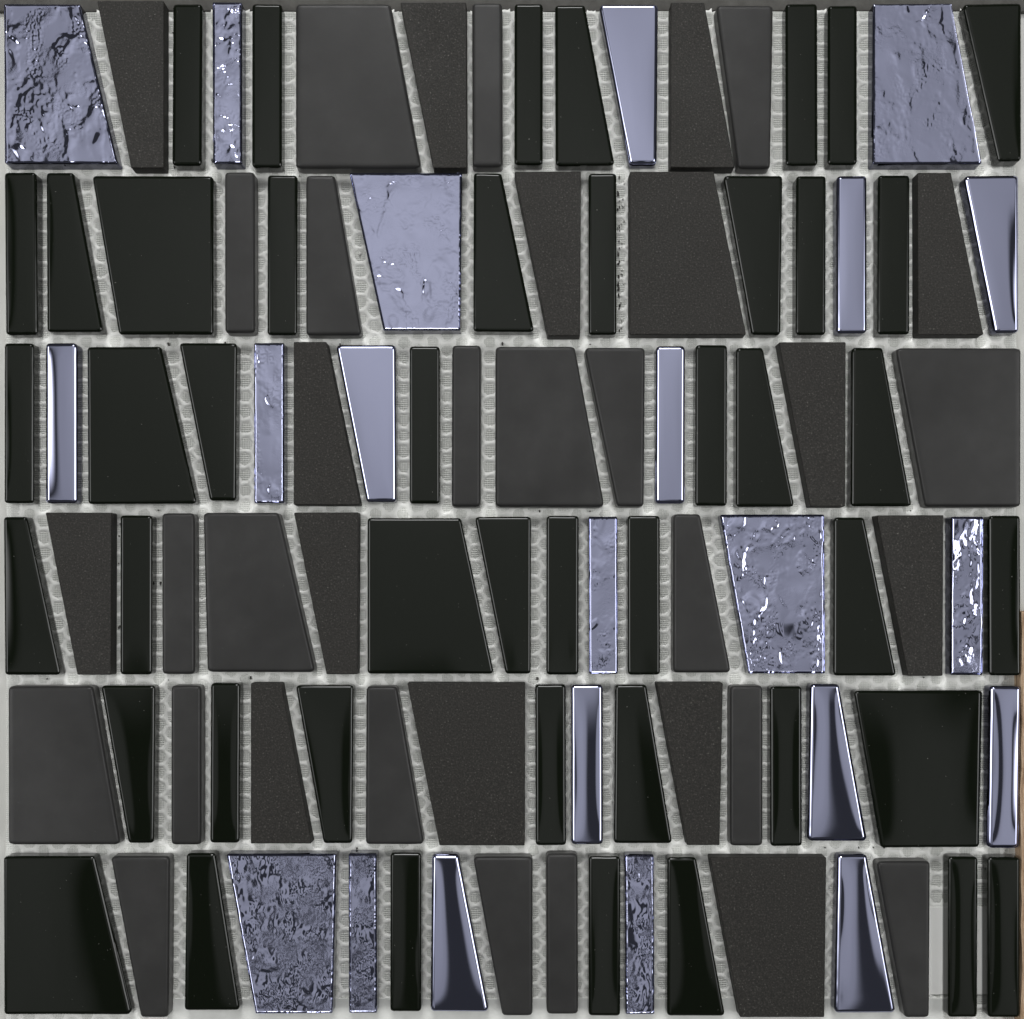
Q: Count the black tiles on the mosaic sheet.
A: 45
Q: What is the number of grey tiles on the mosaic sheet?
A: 35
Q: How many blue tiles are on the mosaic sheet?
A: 22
